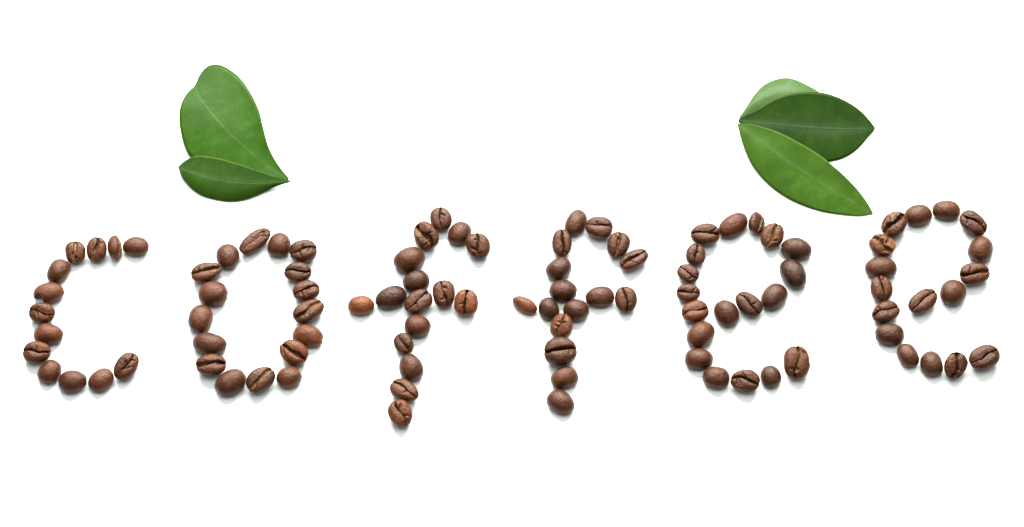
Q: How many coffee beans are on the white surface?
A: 98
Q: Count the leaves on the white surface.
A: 5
